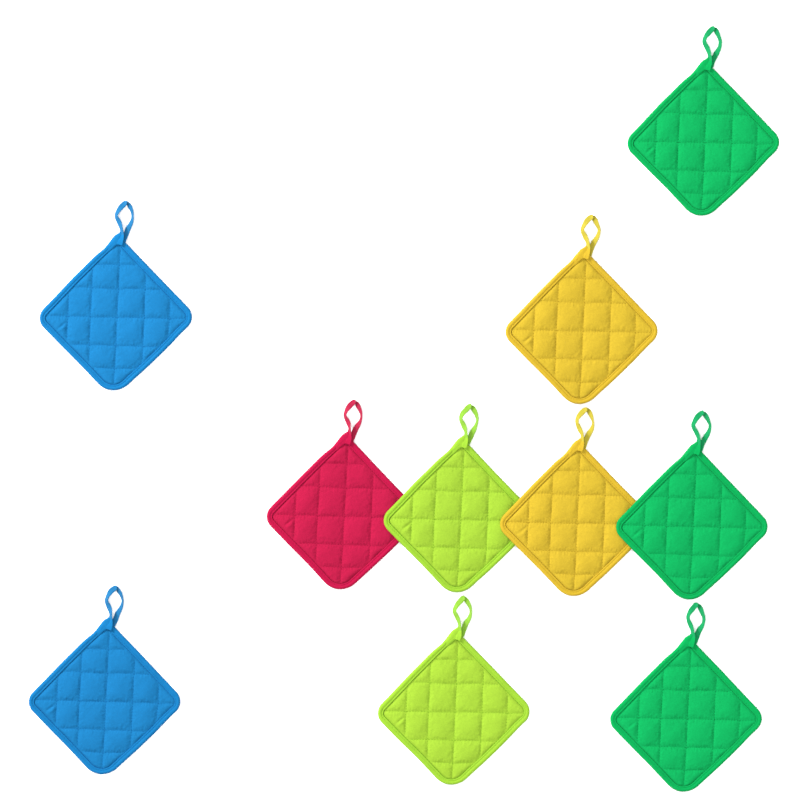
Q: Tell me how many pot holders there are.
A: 10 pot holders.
